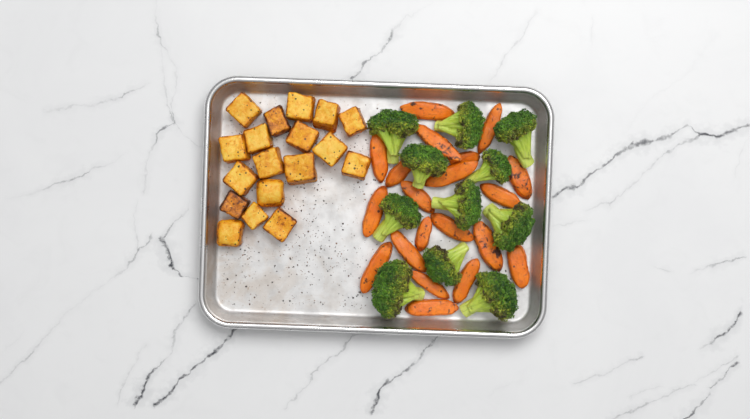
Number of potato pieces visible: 18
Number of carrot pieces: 20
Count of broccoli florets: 11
